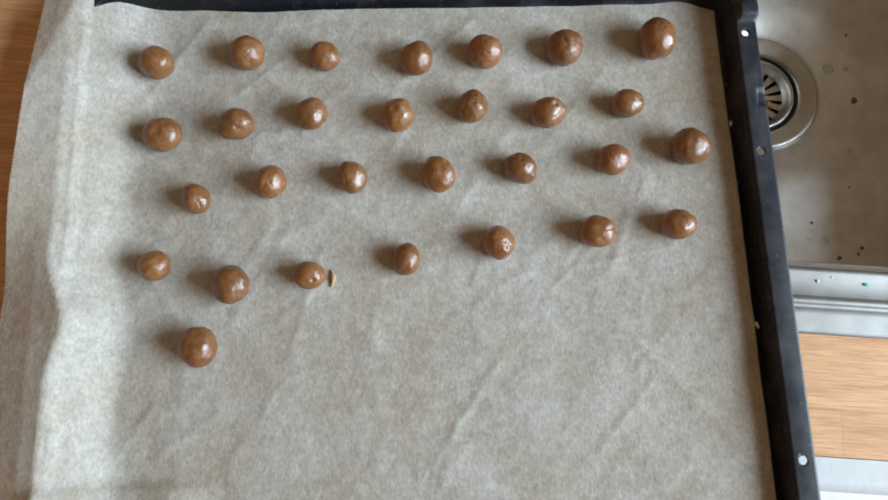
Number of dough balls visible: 29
